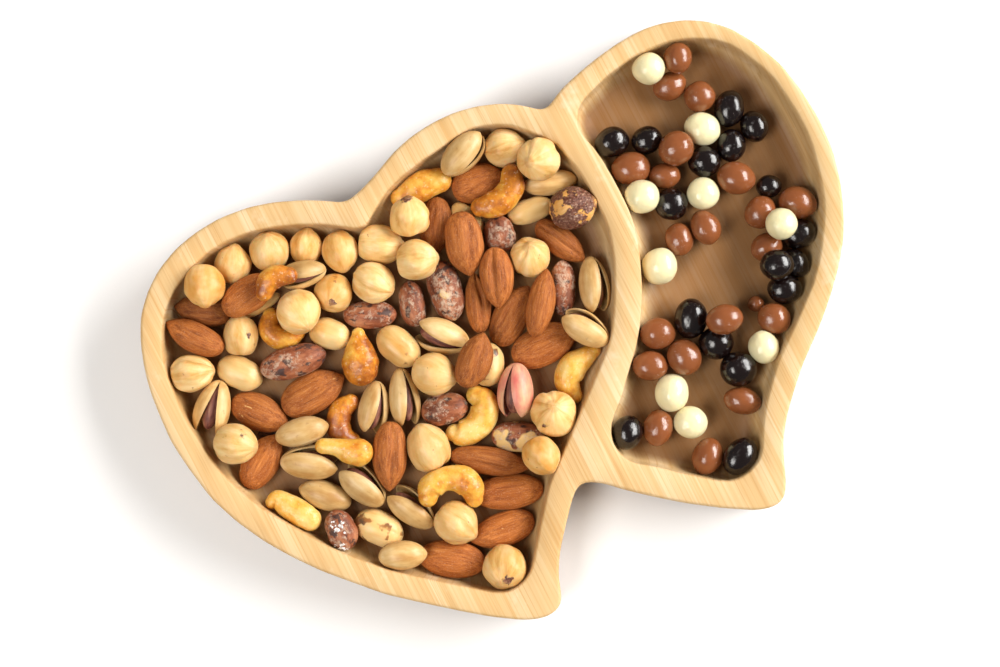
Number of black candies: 17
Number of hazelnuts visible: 24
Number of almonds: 21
